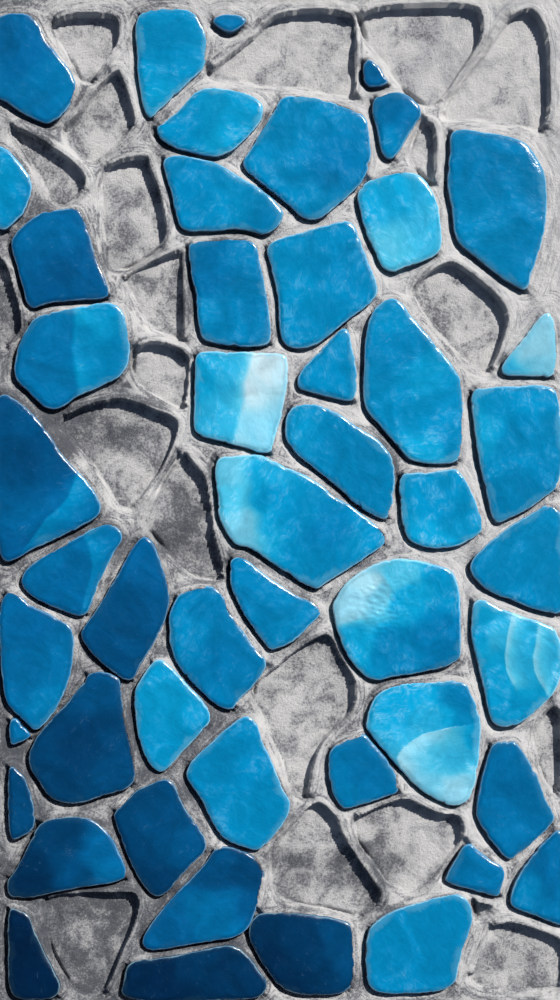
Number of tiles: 49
